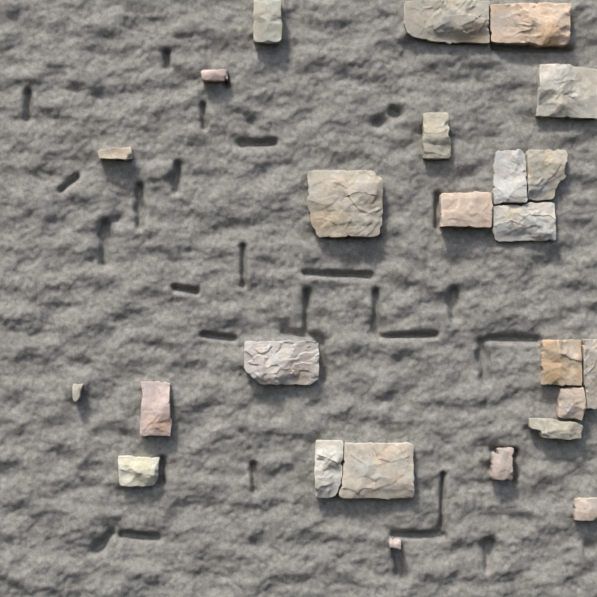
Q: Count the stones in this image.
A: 25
